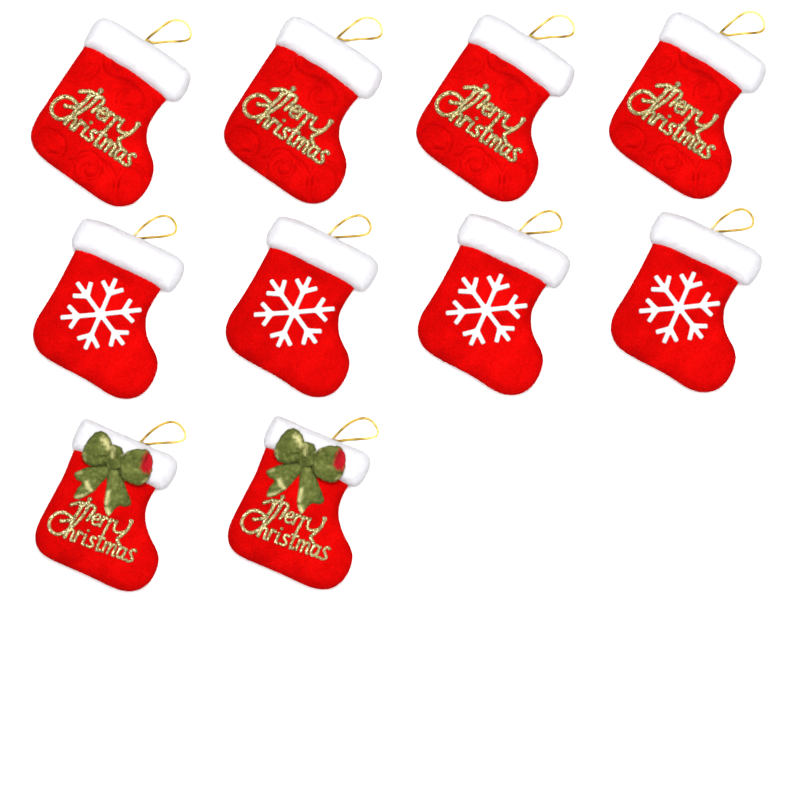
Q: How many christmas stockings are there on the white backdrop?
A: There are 10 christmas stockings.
